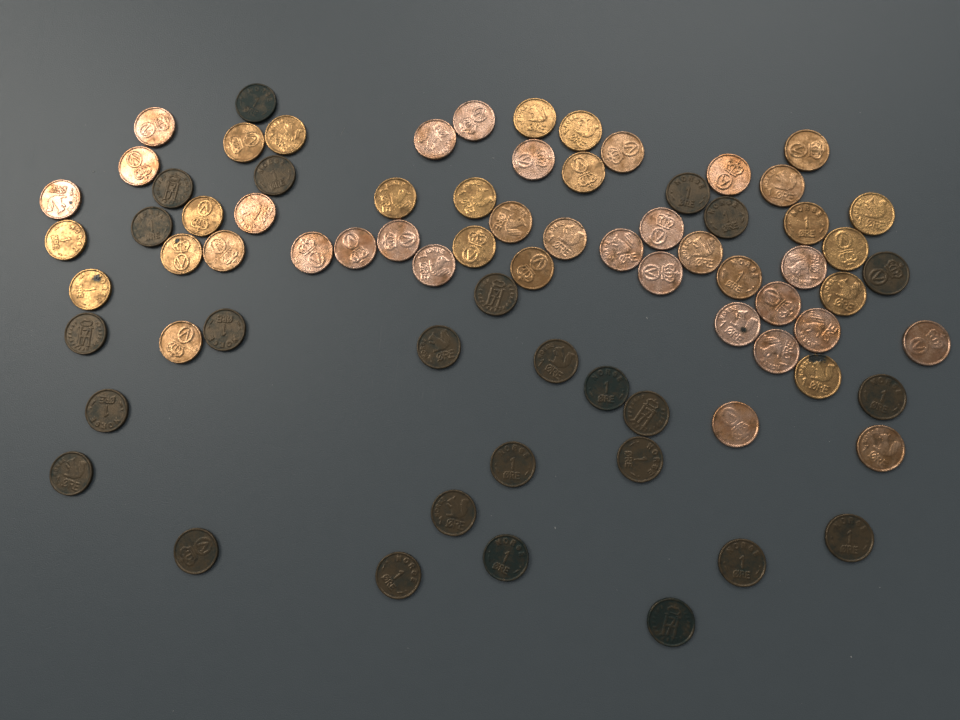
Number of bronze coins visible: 50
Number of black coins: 26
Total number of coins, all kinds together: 76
